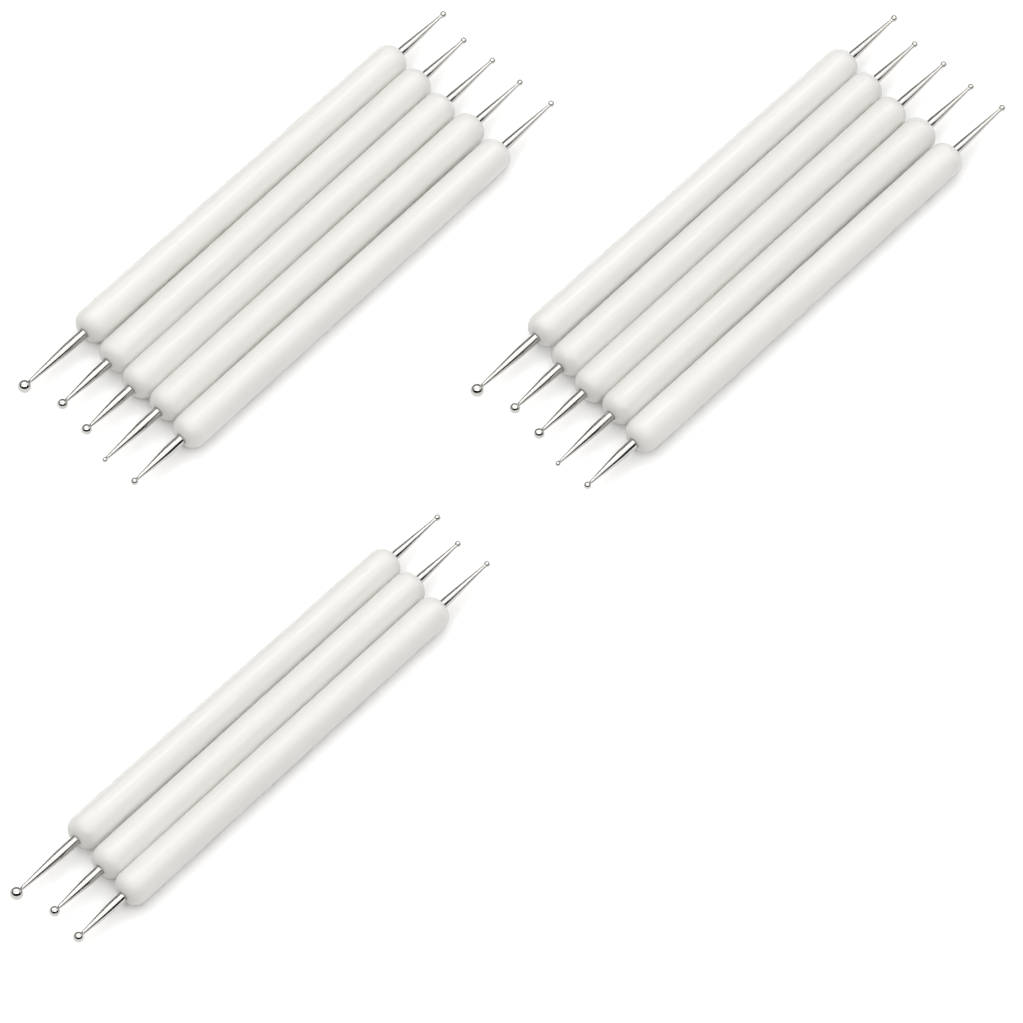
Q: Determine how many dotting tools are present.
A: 13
